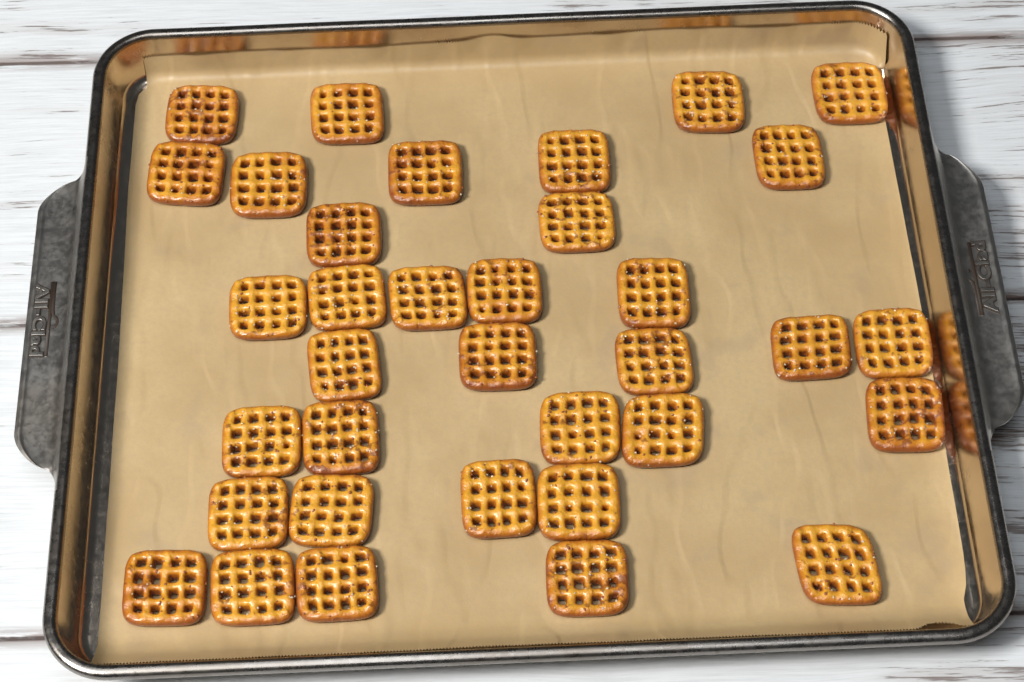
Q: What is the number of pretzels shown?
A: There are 35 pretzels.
